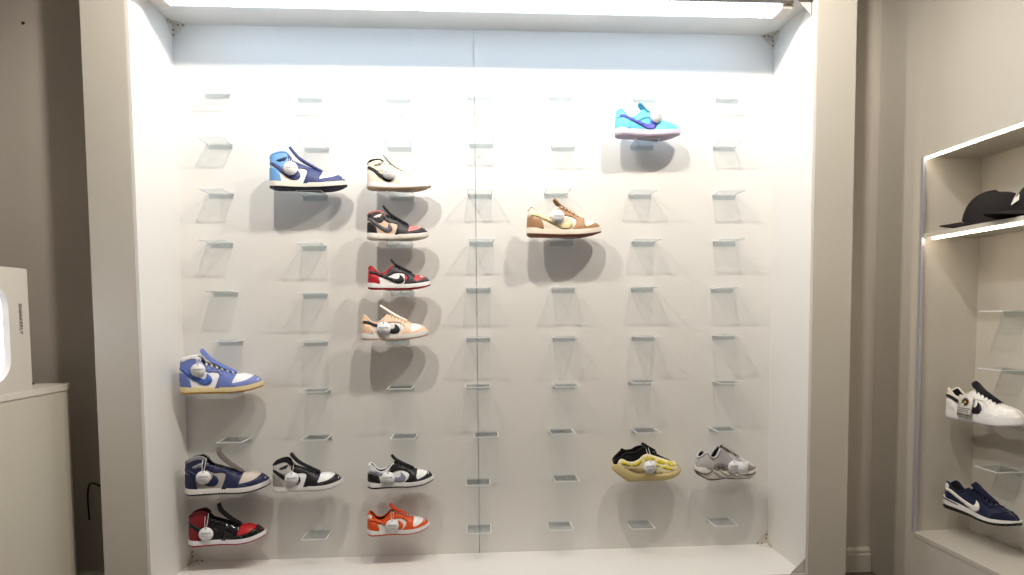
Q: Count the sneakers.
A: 17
